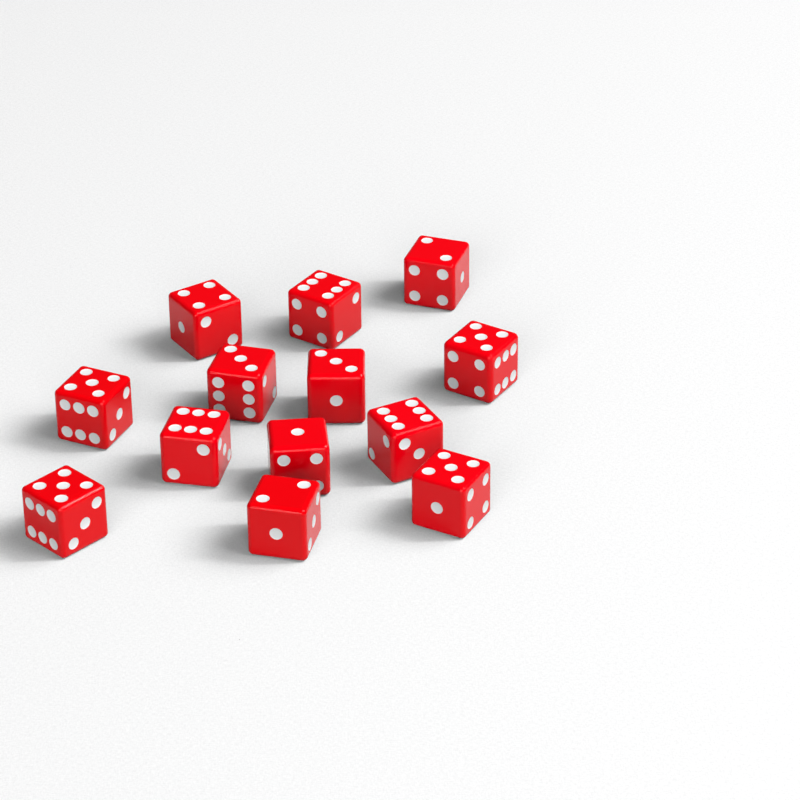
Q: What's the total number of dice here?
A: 13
